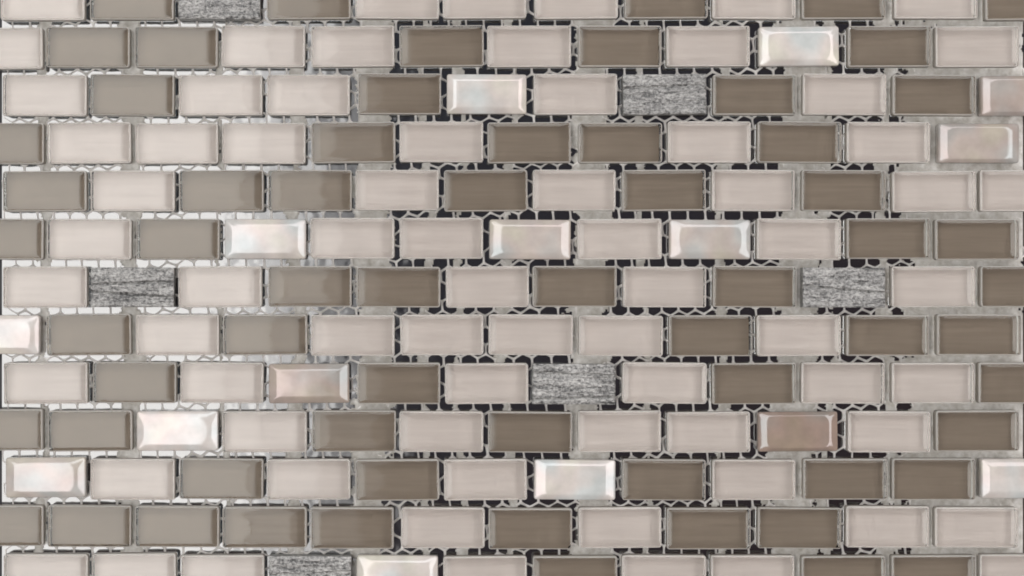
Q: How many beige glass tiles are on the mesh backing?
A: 71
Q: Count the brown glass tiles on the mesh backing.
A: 64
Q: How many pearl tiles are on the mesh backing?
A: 15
